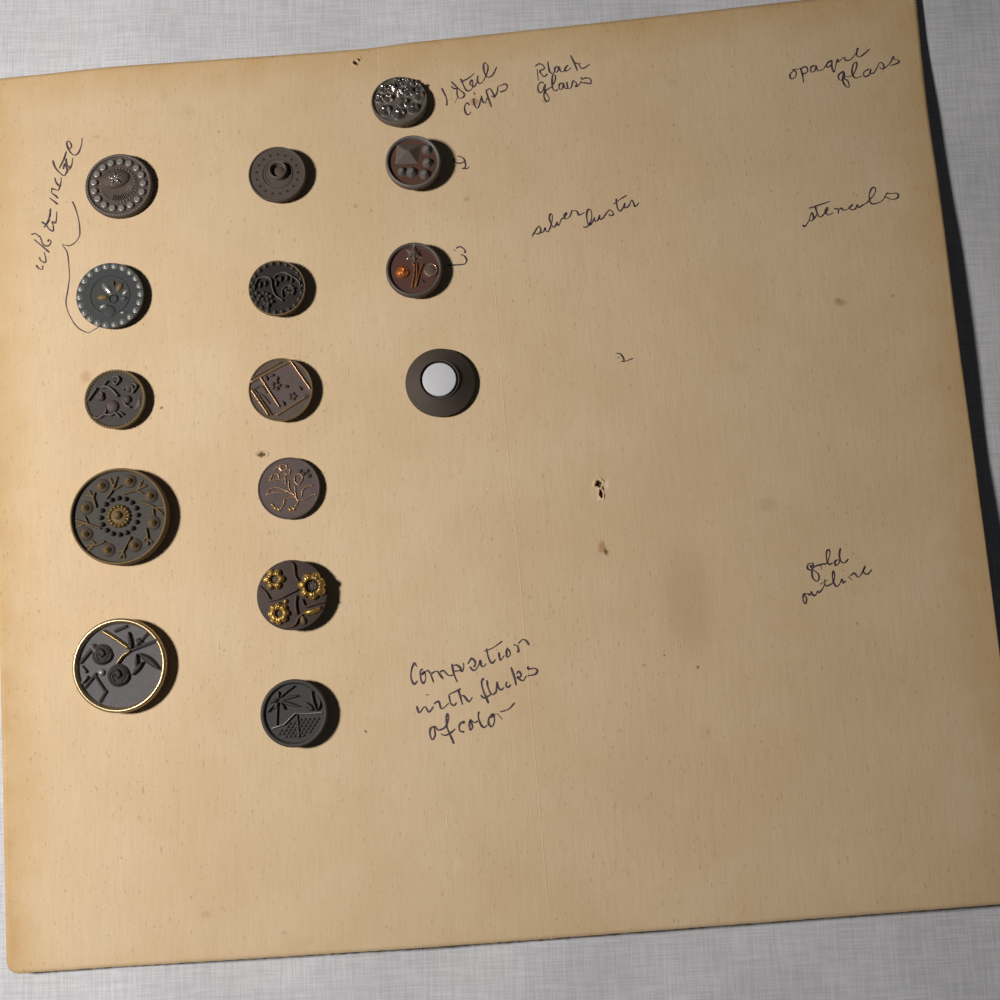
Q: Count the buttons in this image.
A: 15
